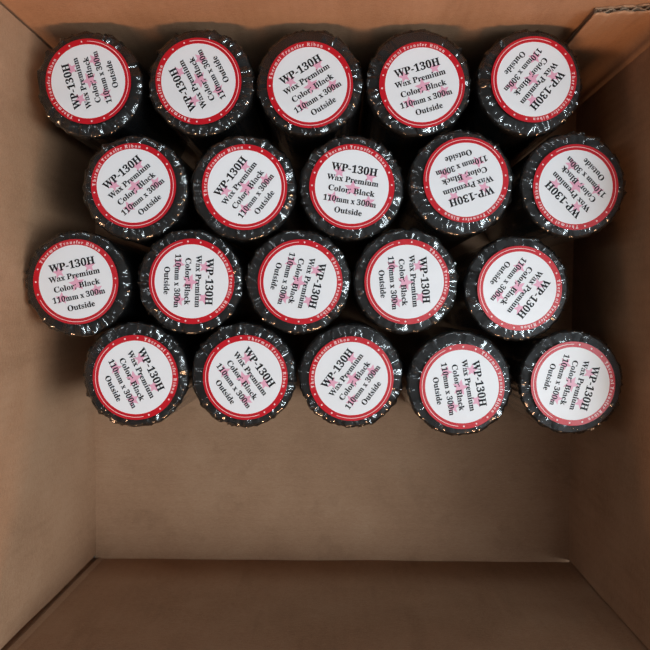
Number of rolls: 20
